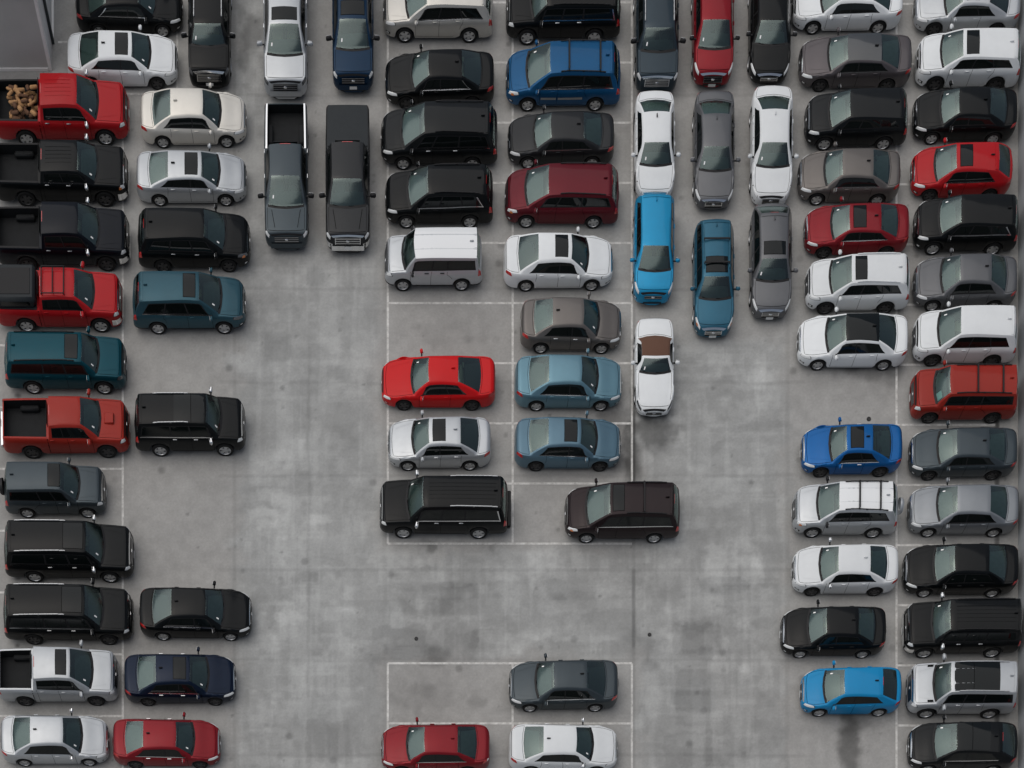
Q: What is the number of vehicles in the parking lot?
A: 82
